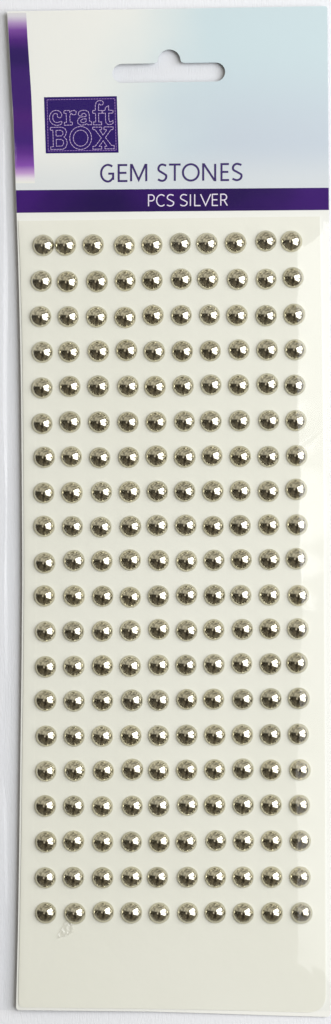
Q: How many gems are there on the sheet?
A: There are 200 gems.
